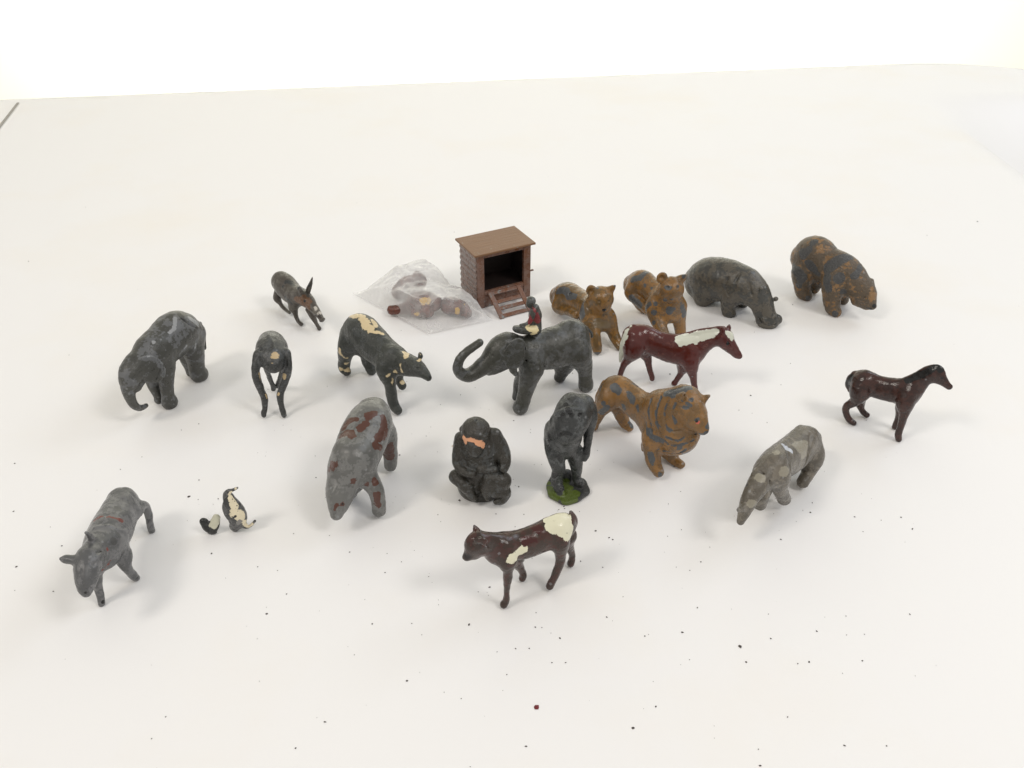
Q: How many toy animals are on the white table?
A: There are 19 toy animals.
